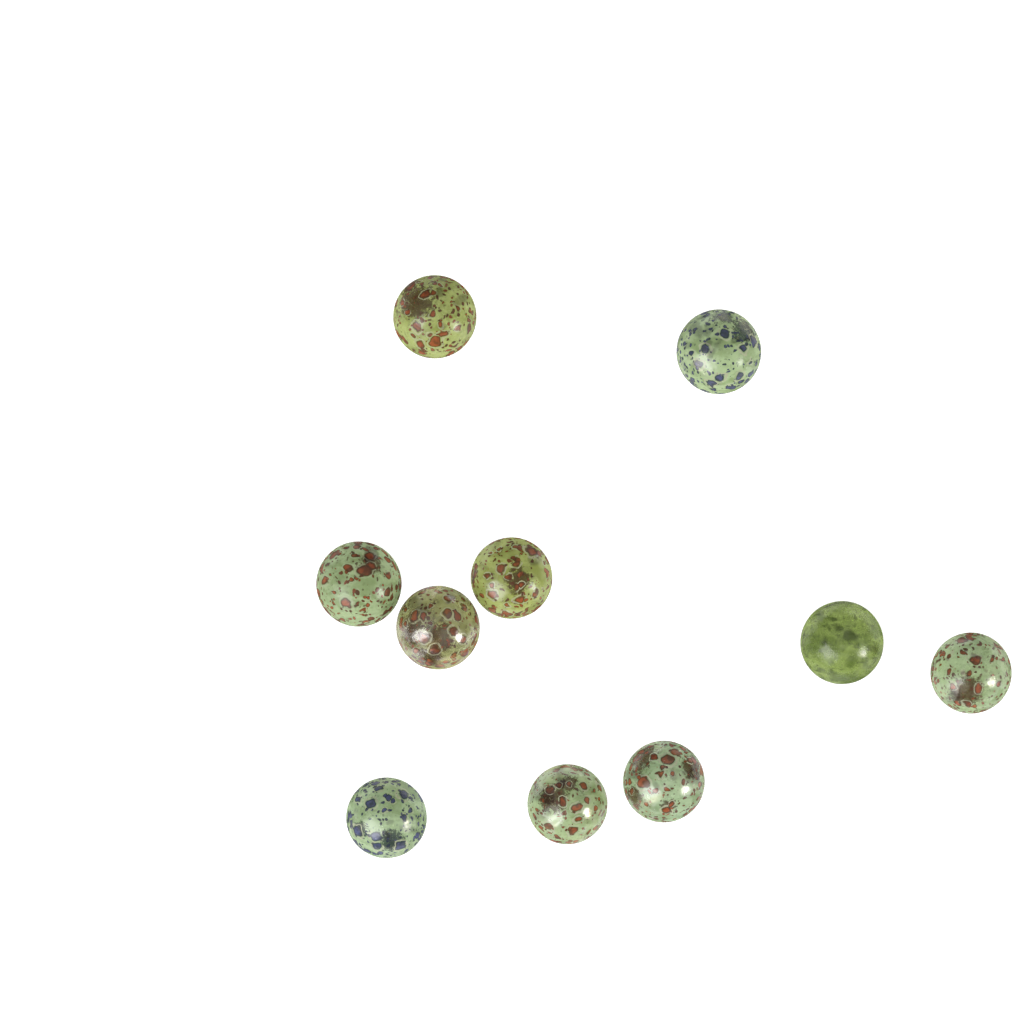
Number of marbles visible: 10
